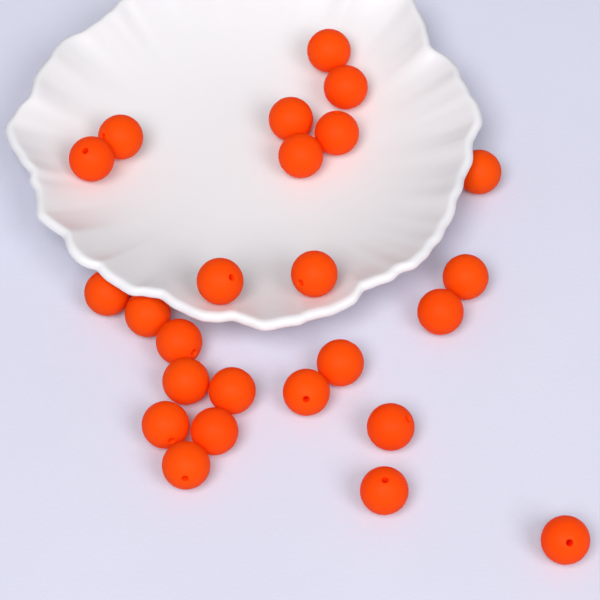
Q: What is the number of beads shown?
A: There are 25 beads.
